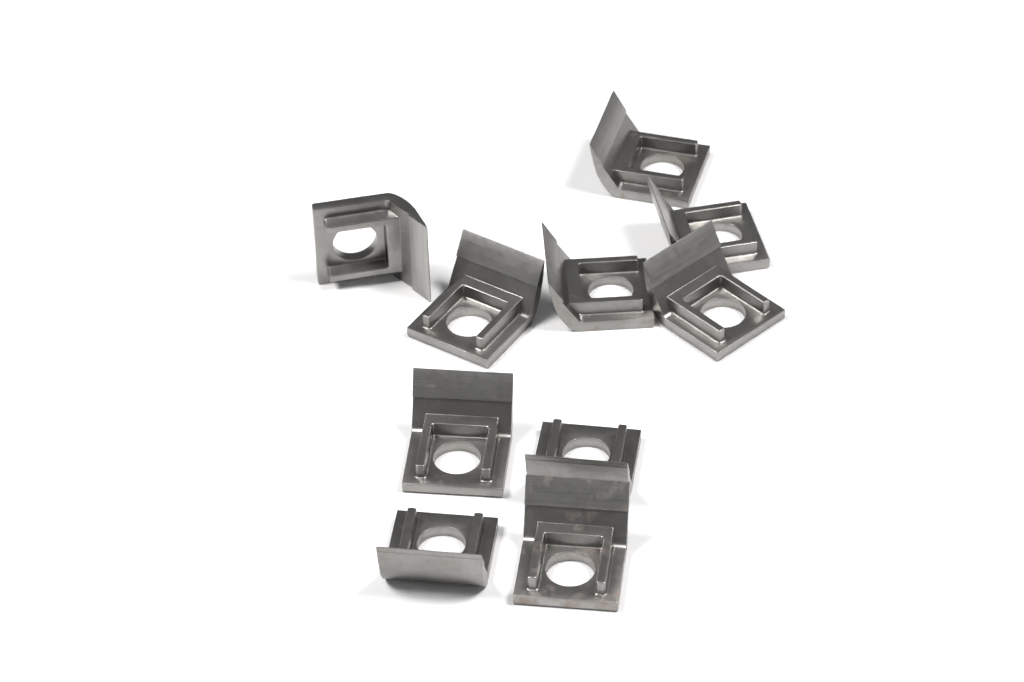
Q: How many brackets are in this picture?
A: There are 10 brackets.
